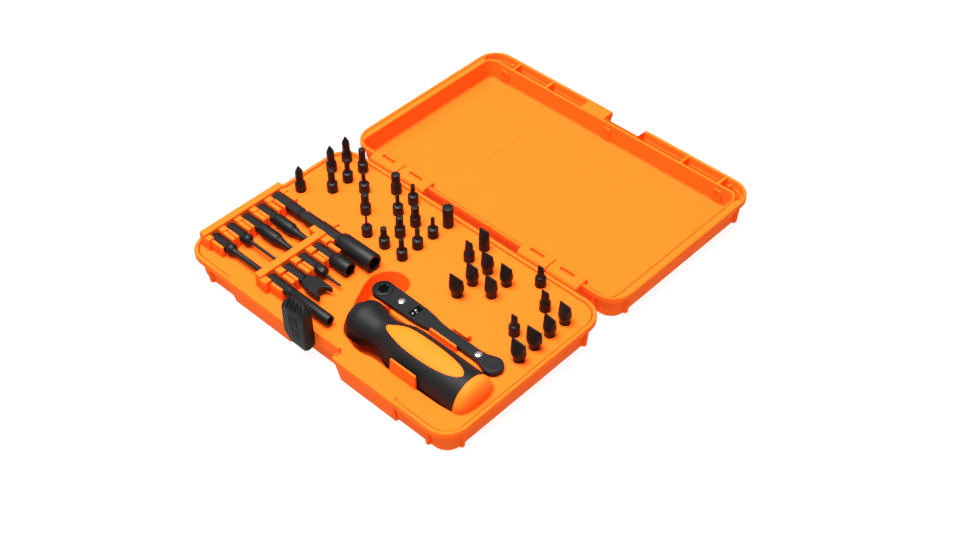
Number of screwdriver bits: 33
